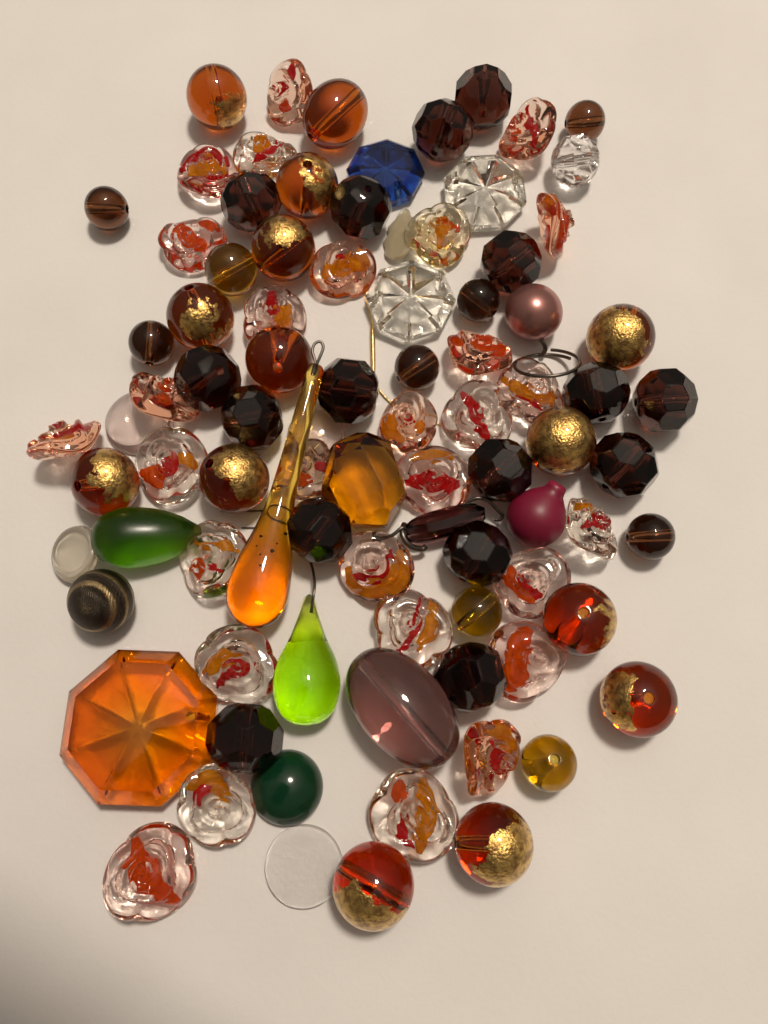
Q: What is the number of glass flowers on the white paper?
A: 29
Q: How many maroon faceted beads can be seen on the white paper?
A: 16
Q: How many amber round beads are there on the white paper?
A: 14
